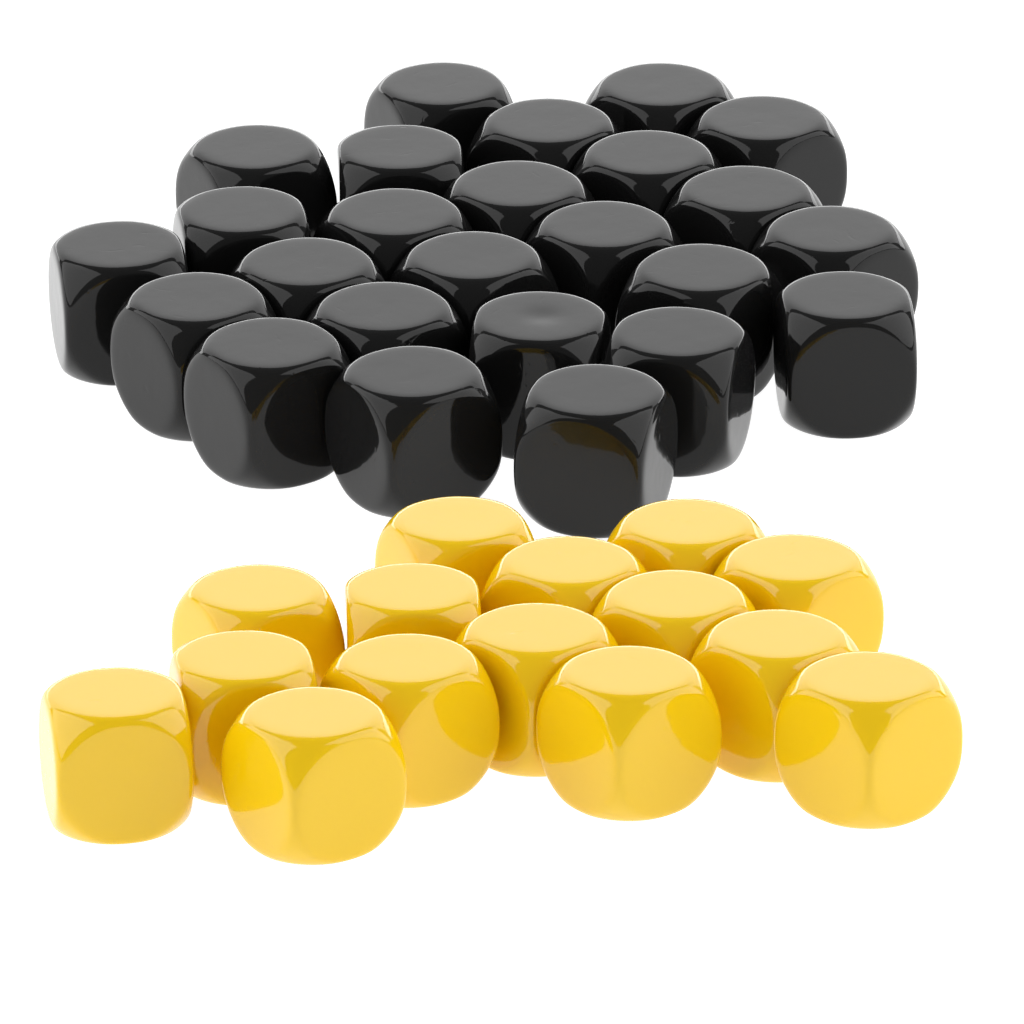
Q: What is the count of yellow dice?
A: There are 15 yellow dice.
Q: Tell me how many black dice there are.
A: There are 25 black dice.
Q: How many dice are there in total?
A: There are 40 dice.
